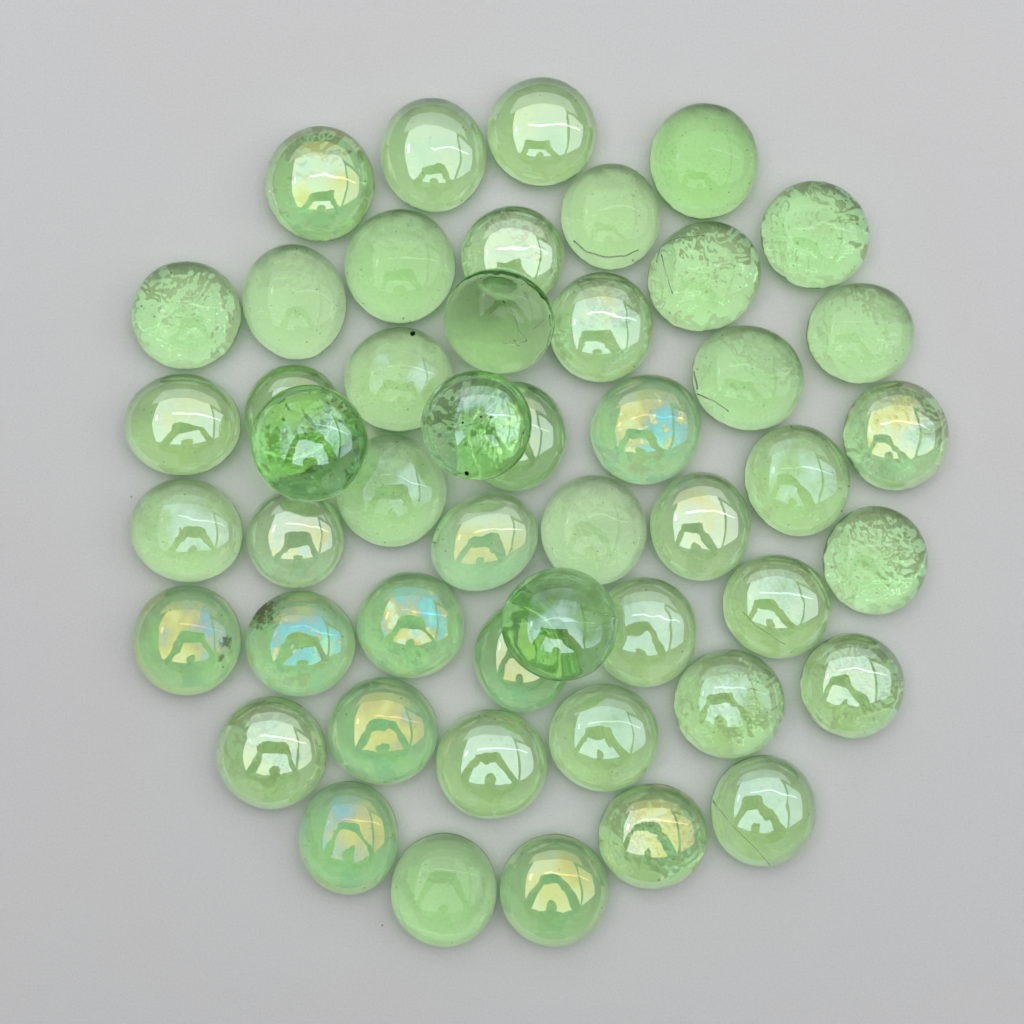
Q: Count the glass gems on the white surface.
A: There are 49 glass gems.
